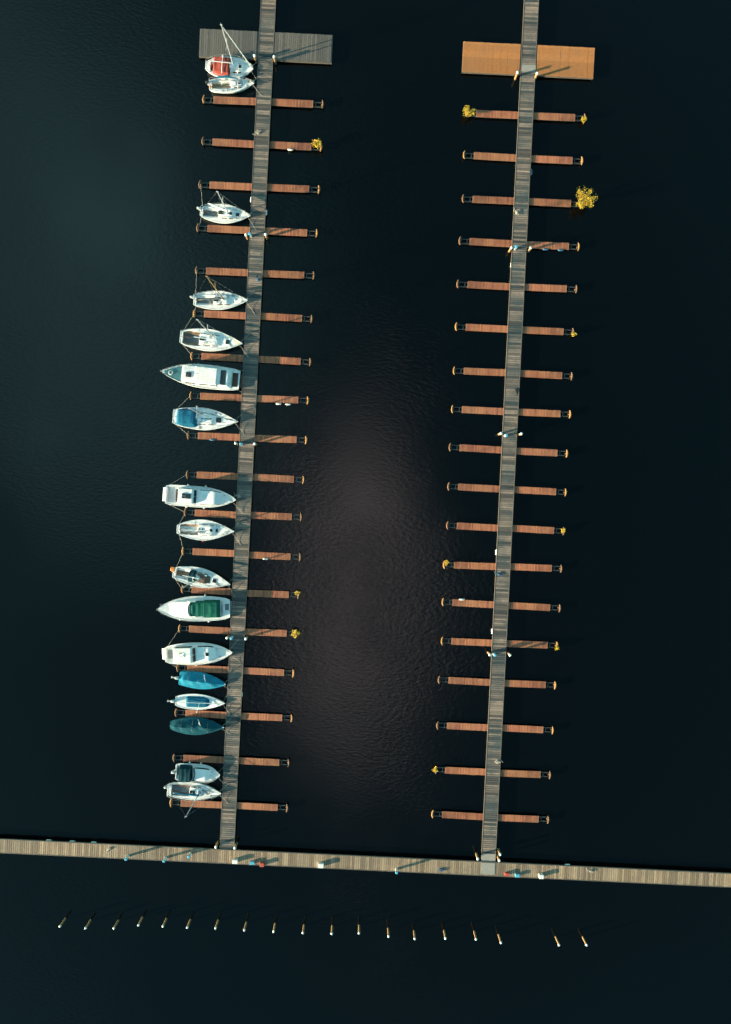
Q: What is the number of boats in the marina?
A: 17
